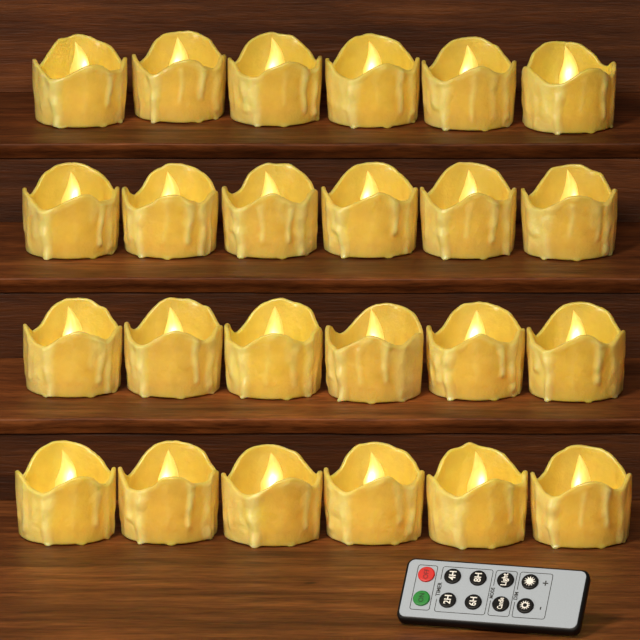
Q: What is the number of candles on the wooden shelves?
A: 24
